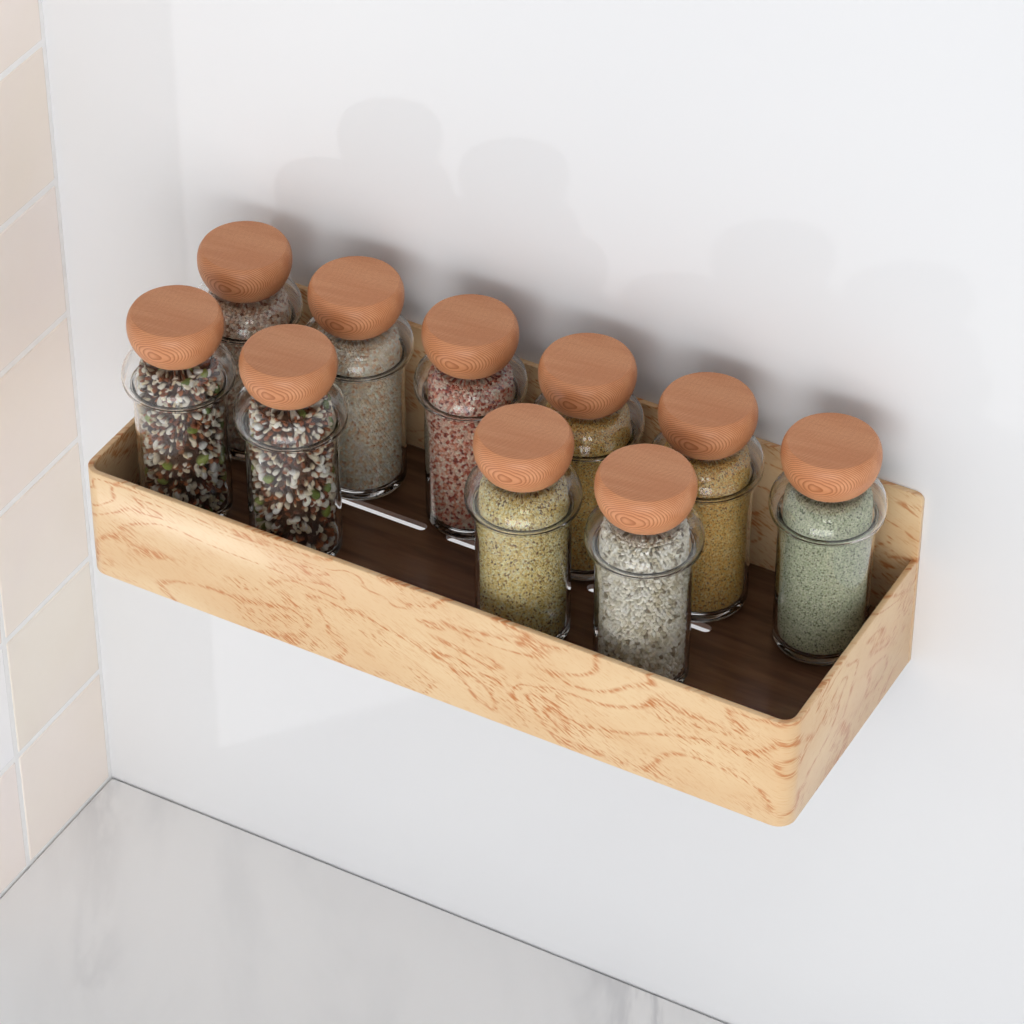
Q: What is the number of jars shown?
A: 10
